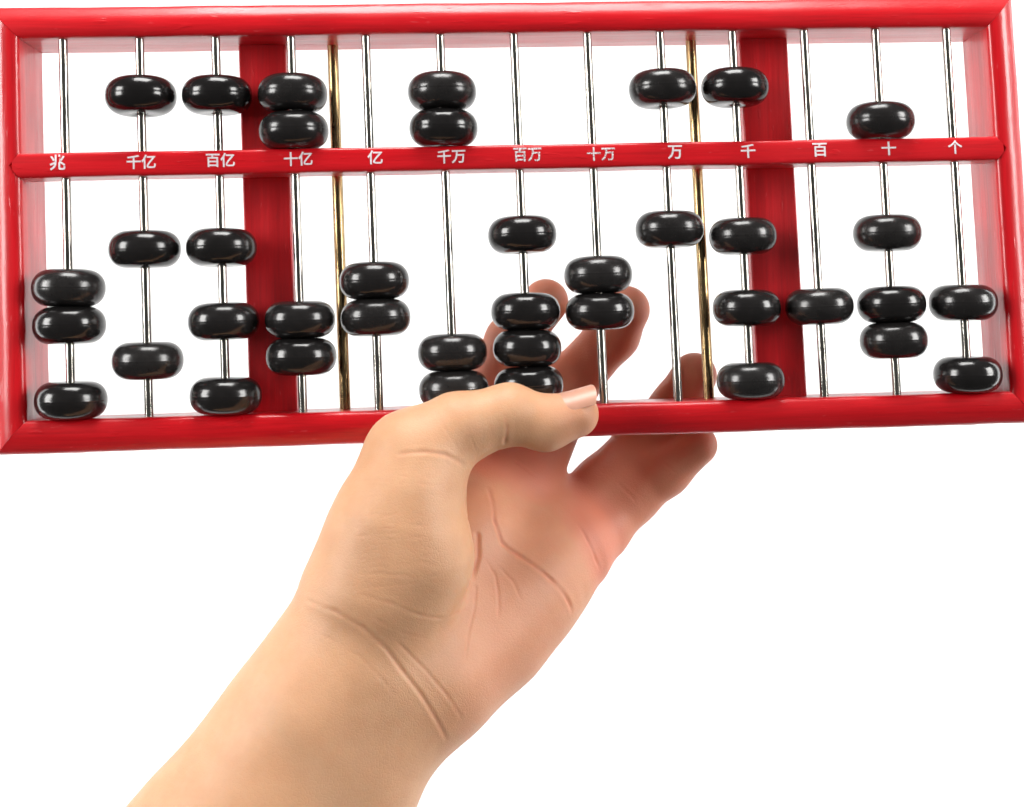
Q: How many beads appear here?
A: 39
